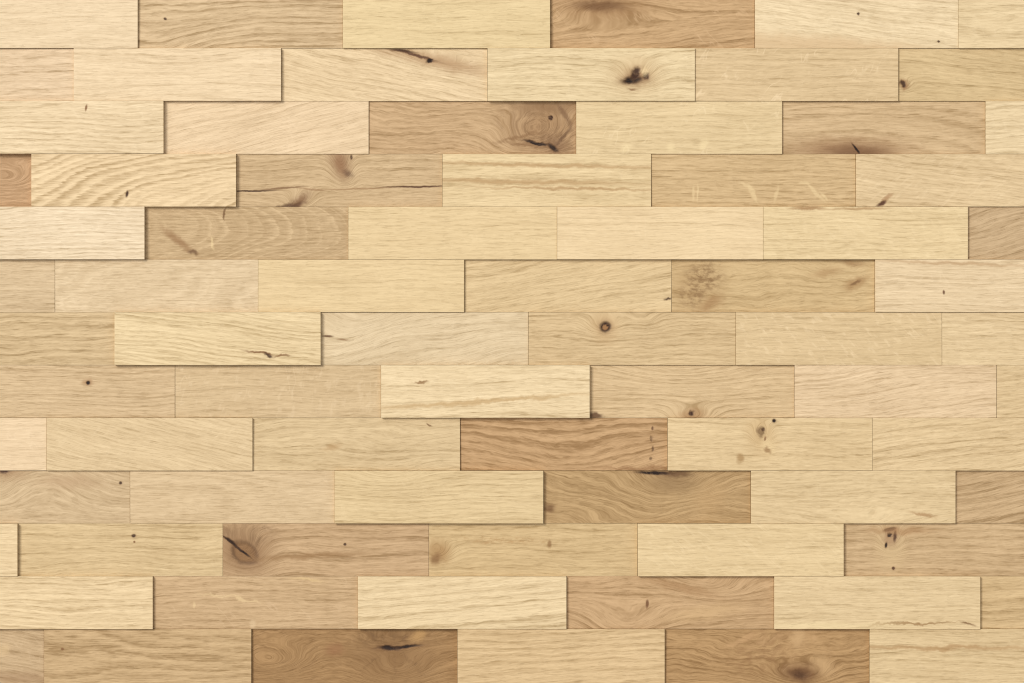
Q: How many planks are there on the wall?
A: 78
